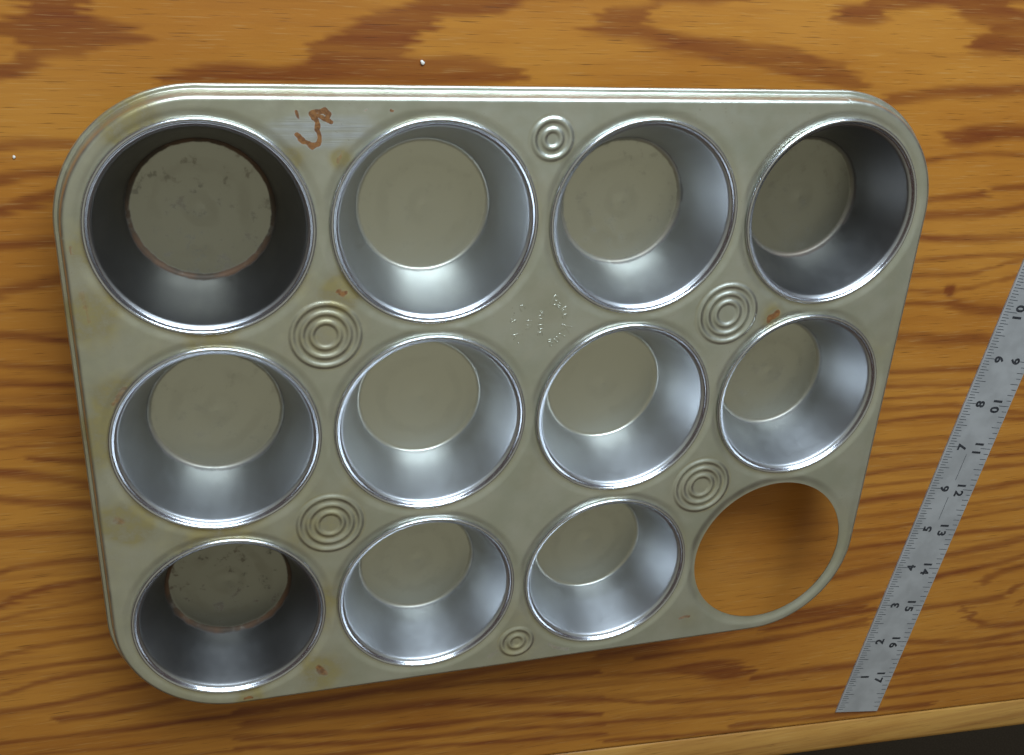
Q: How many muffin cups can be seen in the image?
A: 11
